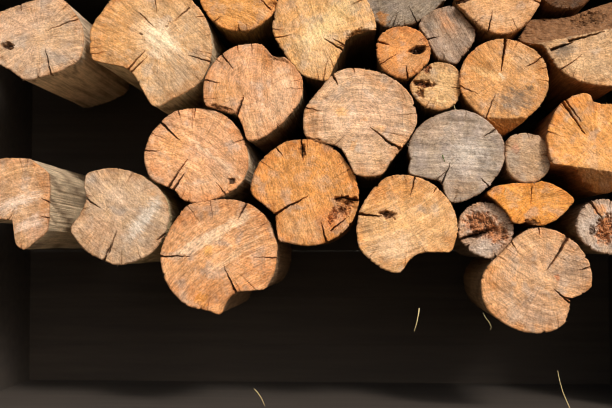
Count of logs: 27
